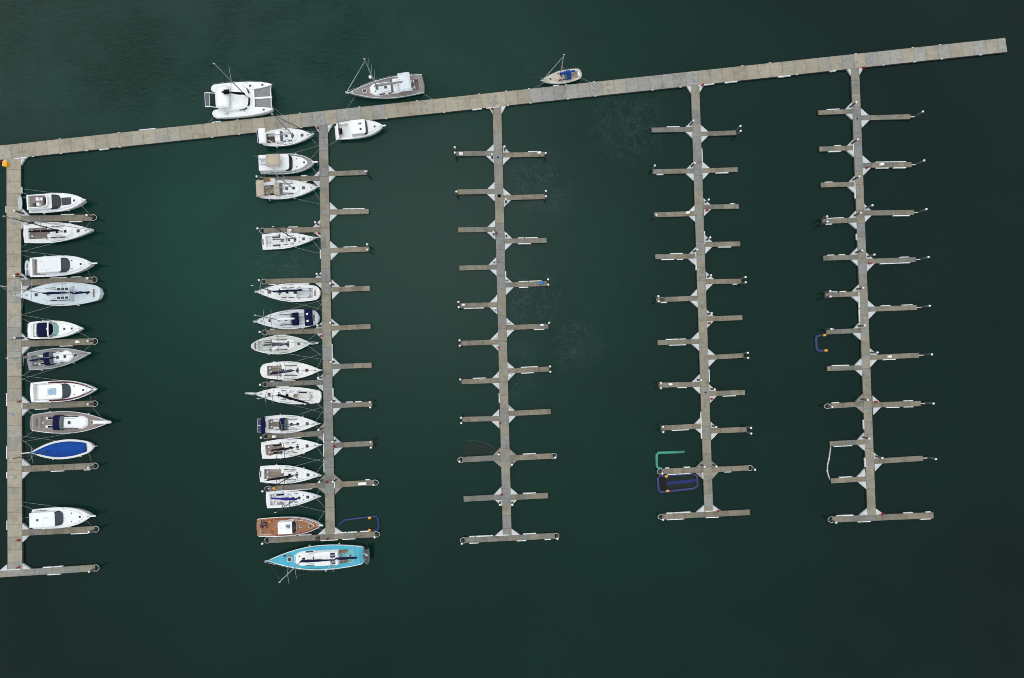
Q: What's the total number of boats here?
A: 29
